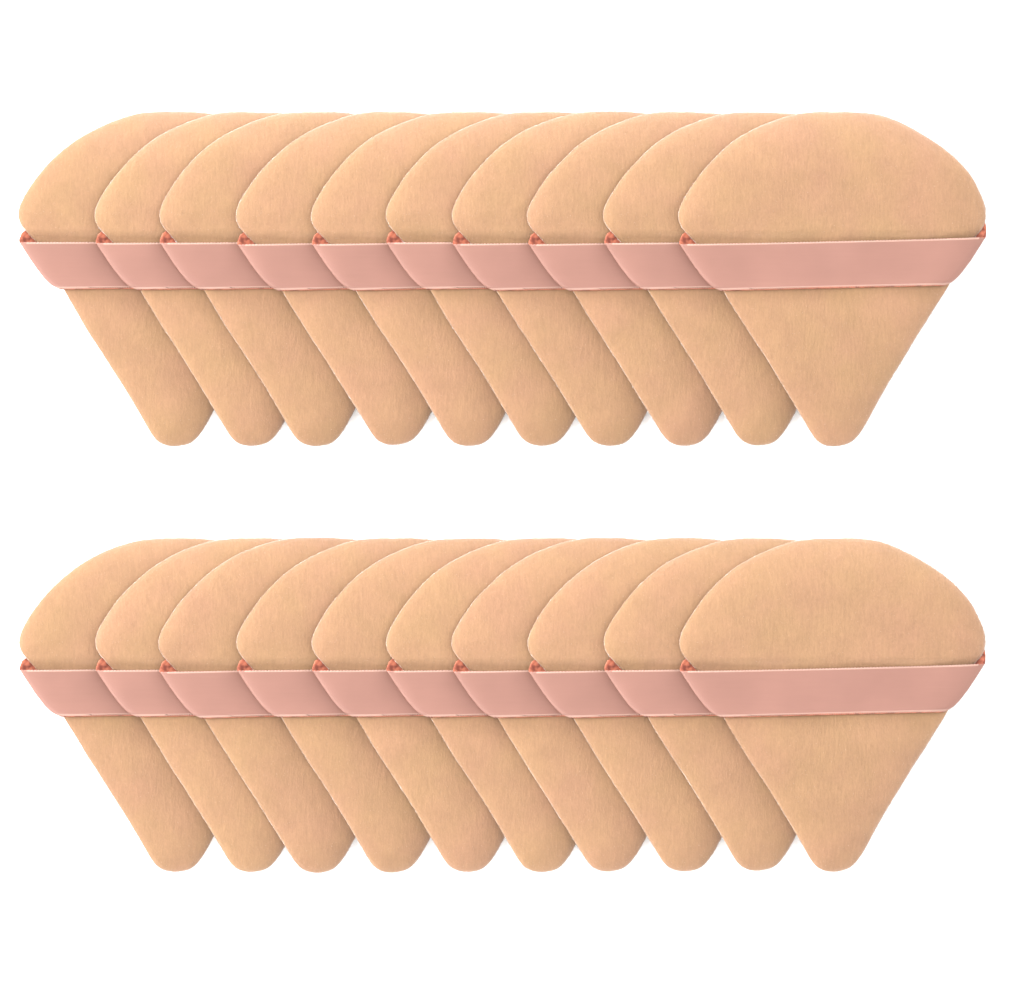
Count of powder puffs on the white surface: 20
